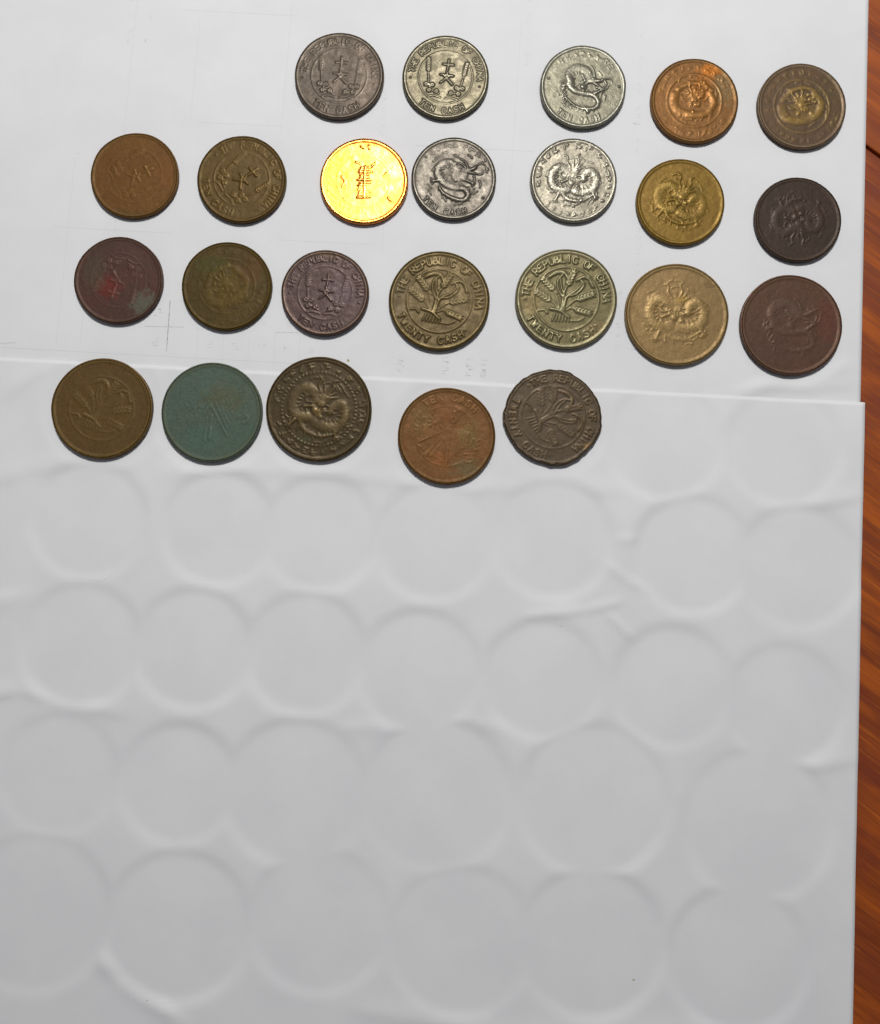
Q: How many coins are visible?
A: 24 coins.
